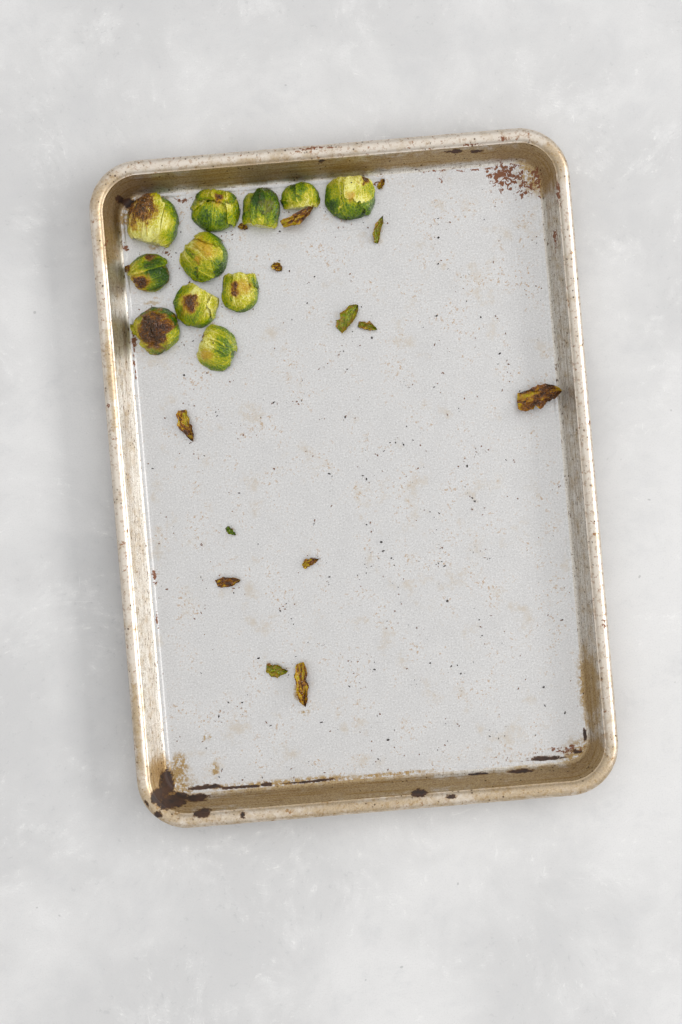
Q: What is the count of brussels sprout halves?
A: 11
